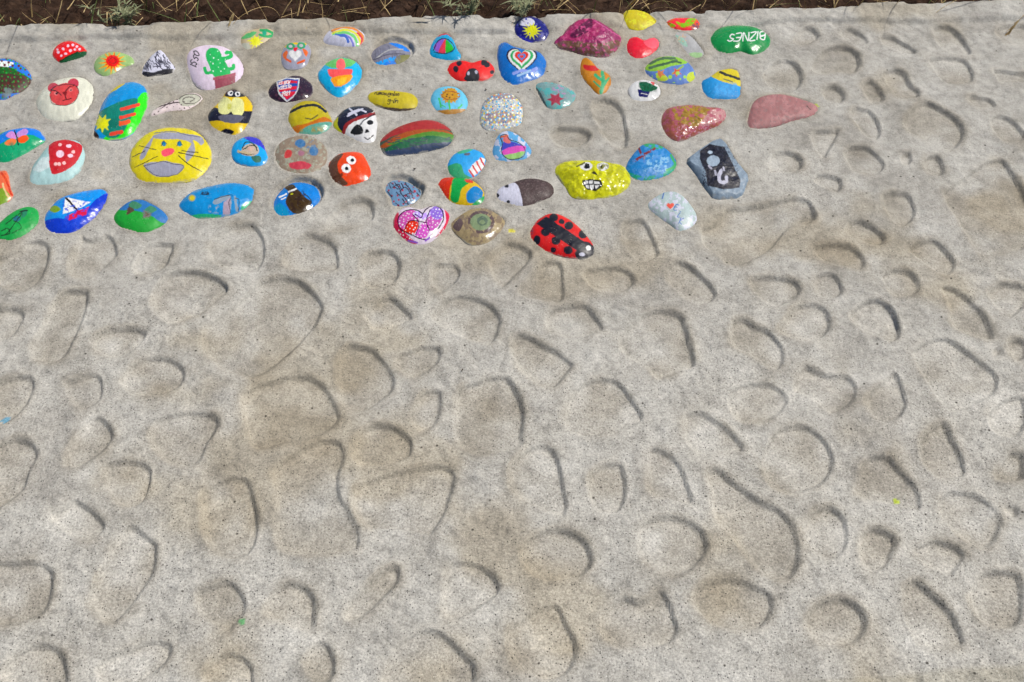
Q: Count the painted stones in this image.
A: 62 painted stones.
